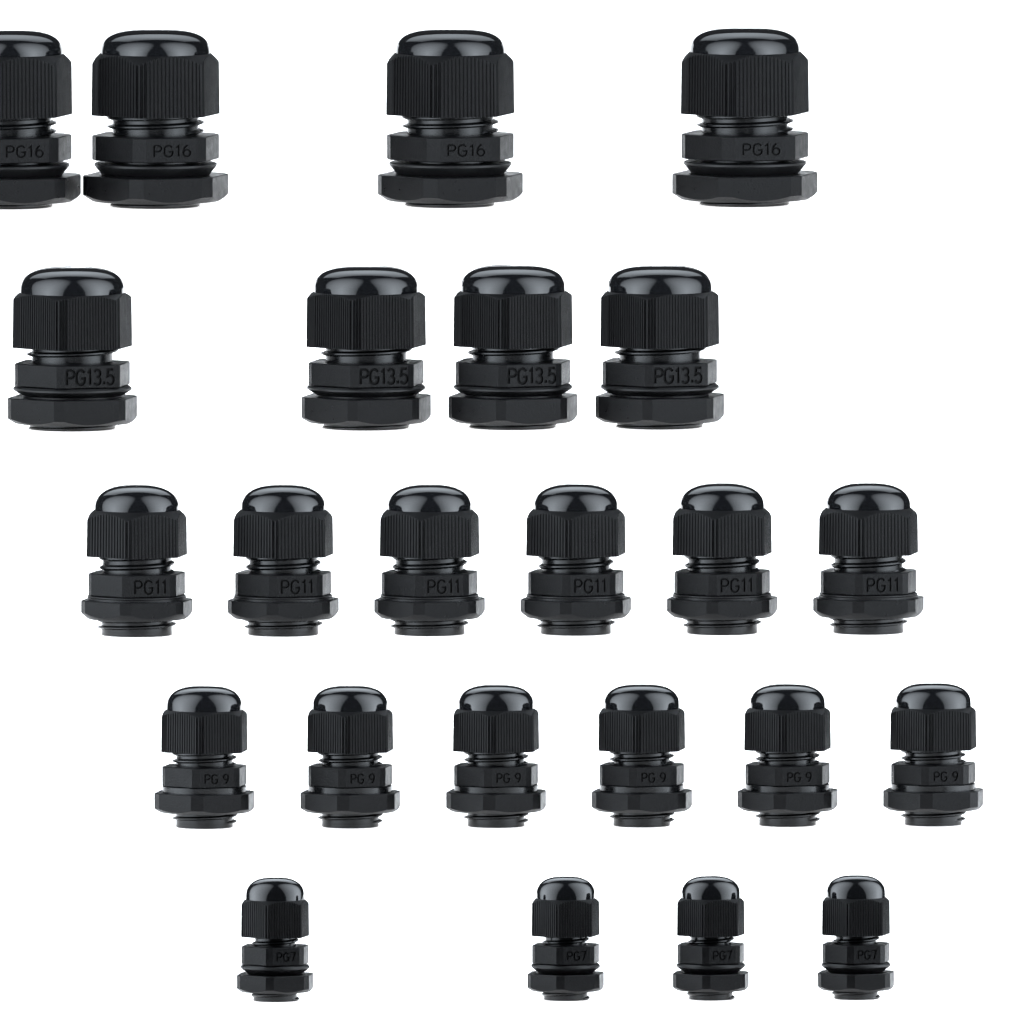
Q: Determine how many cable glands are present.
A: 24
